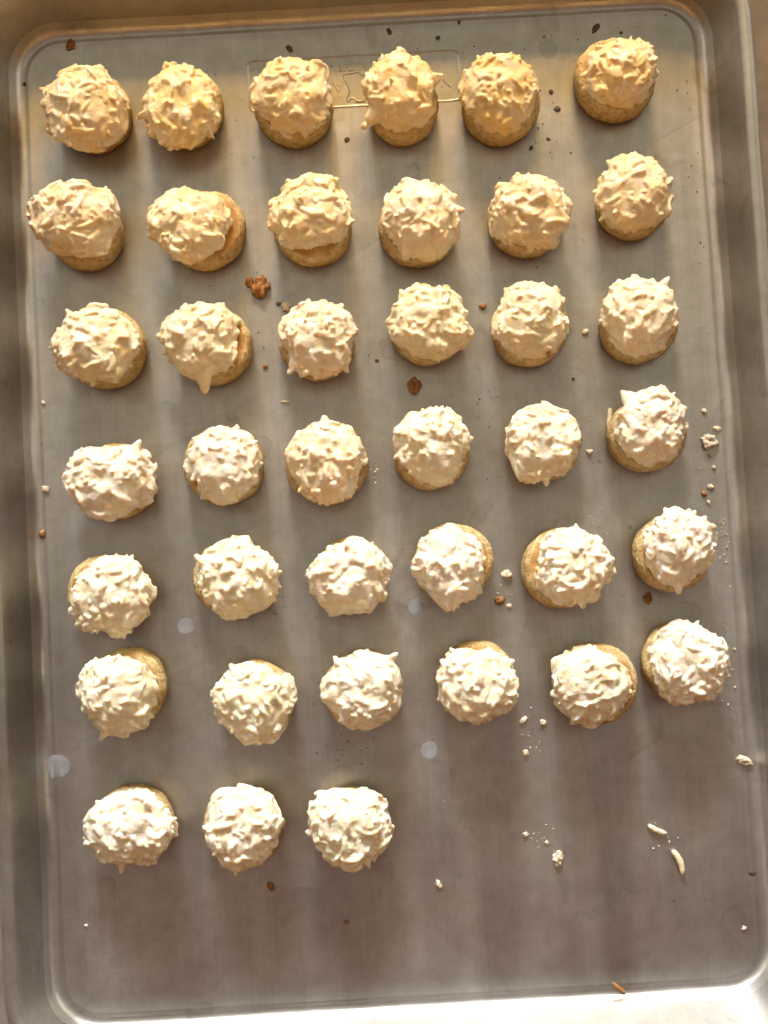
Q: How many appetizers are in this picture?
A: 39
